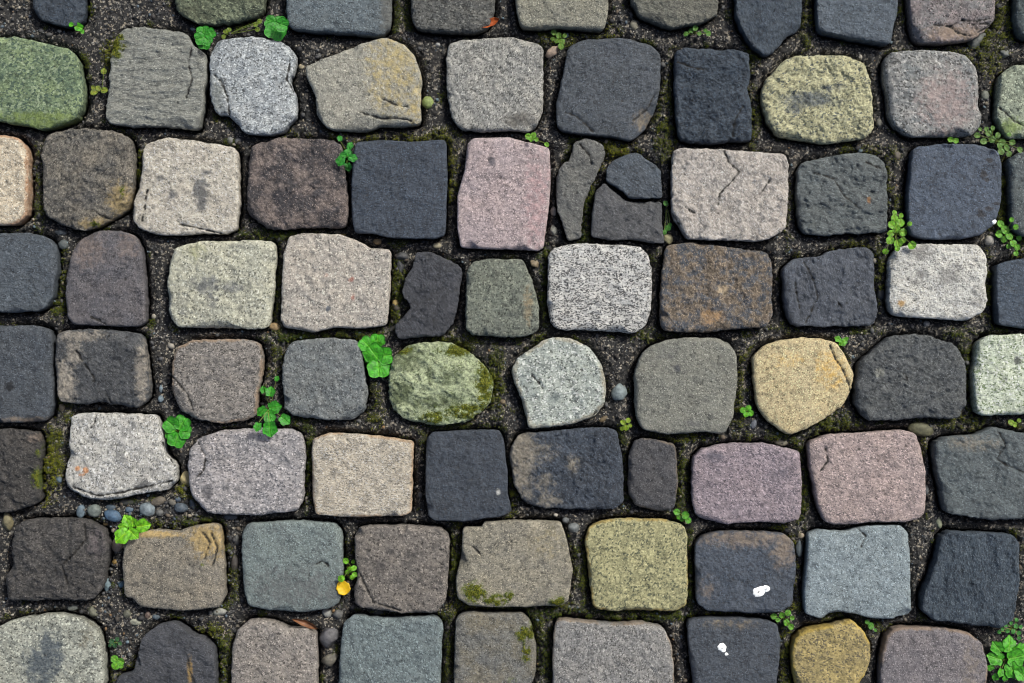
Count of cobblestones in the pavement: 82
